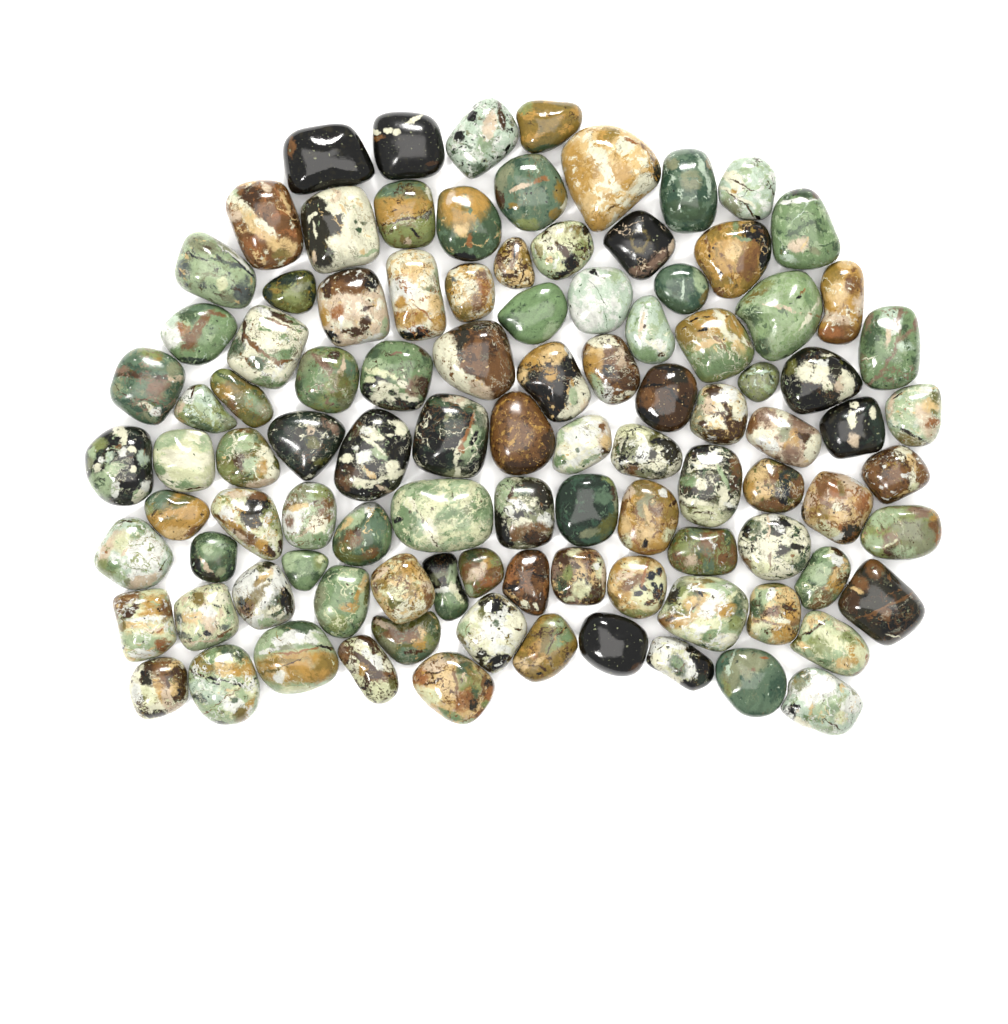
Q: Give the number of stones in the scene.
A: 101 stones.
